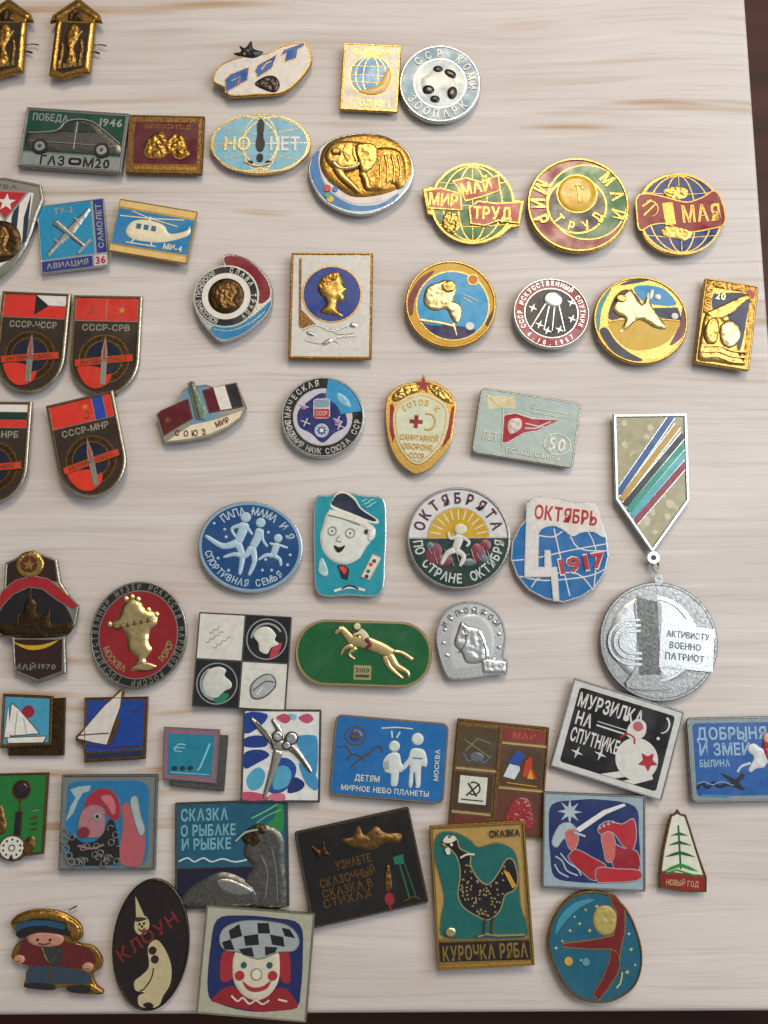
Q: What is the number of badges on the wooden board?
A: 58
